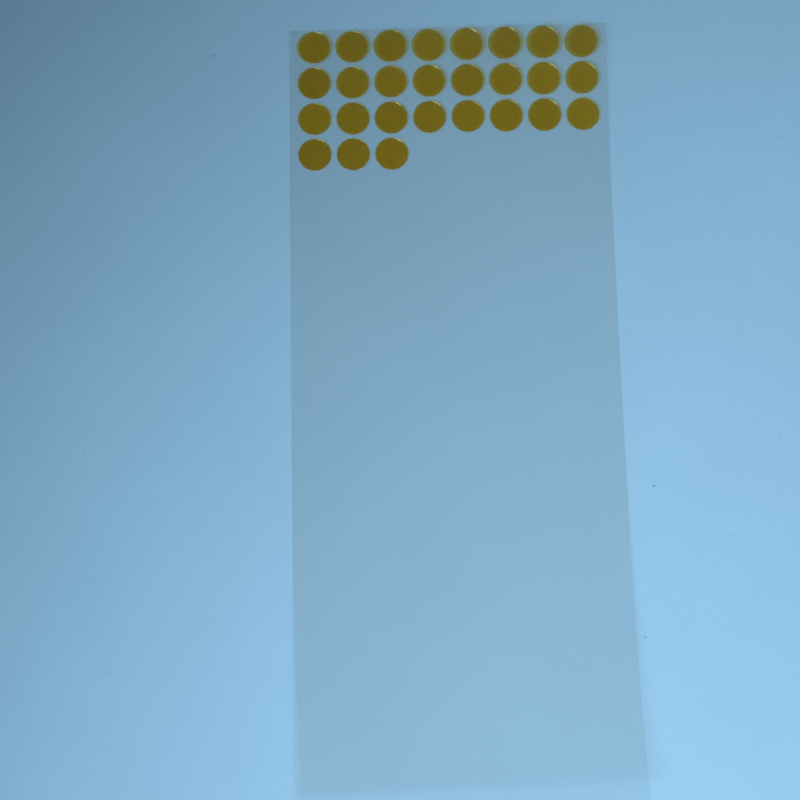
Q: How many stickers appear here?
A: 27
